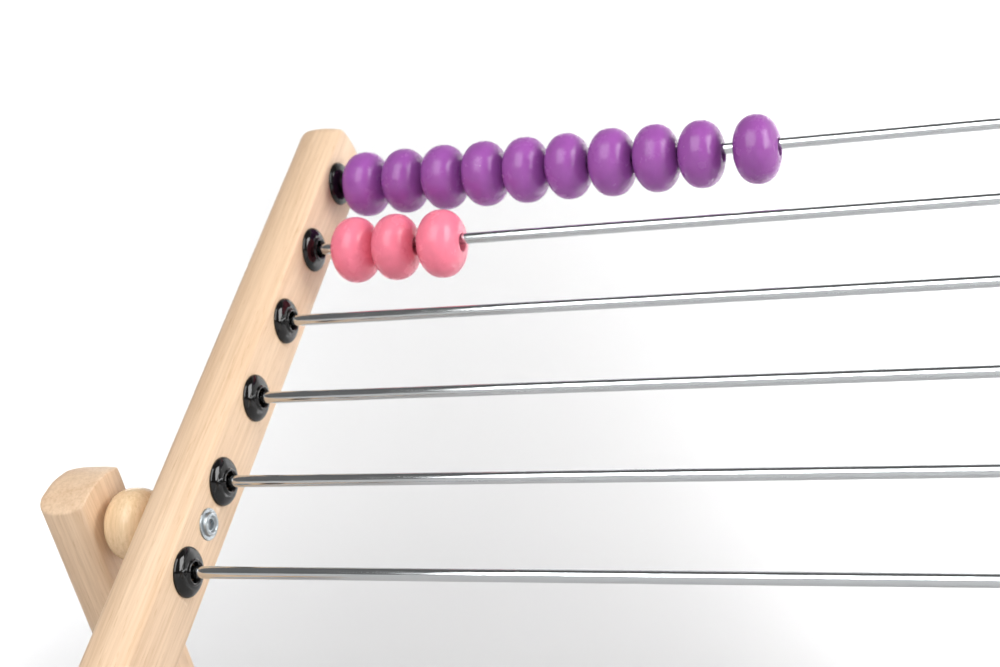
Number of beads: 13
